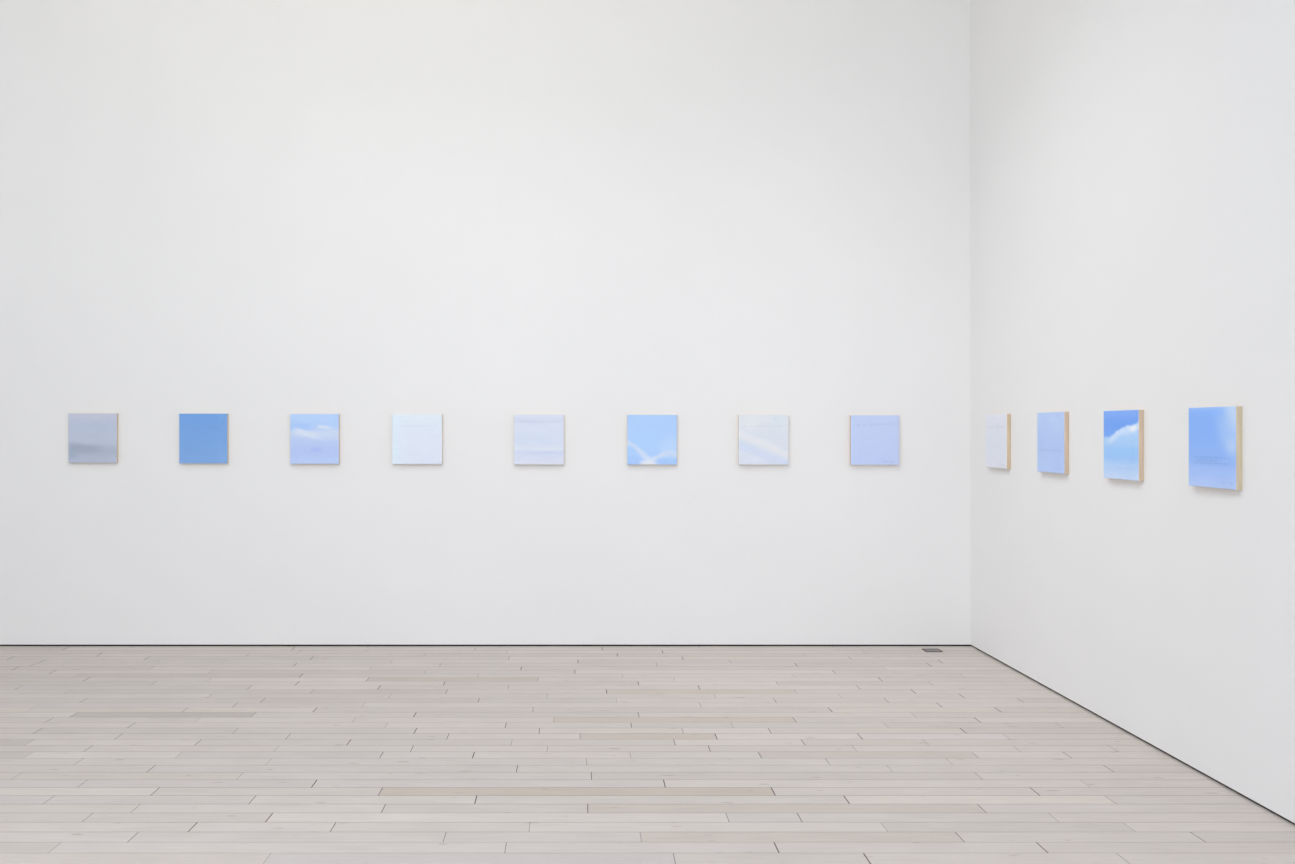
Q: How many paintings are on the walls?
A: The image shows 12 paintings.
